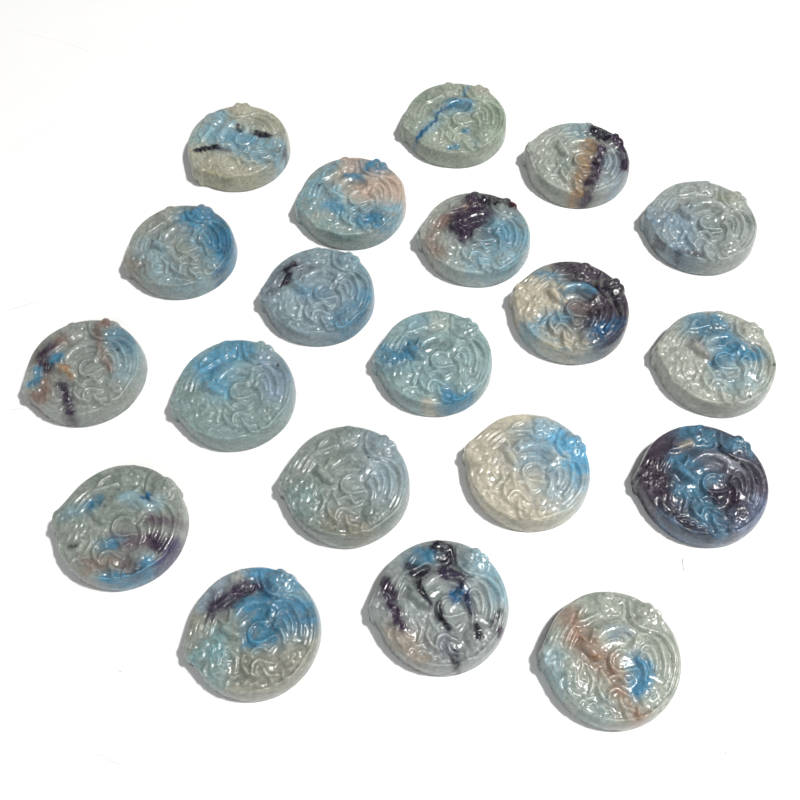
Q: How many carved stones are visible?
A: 20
